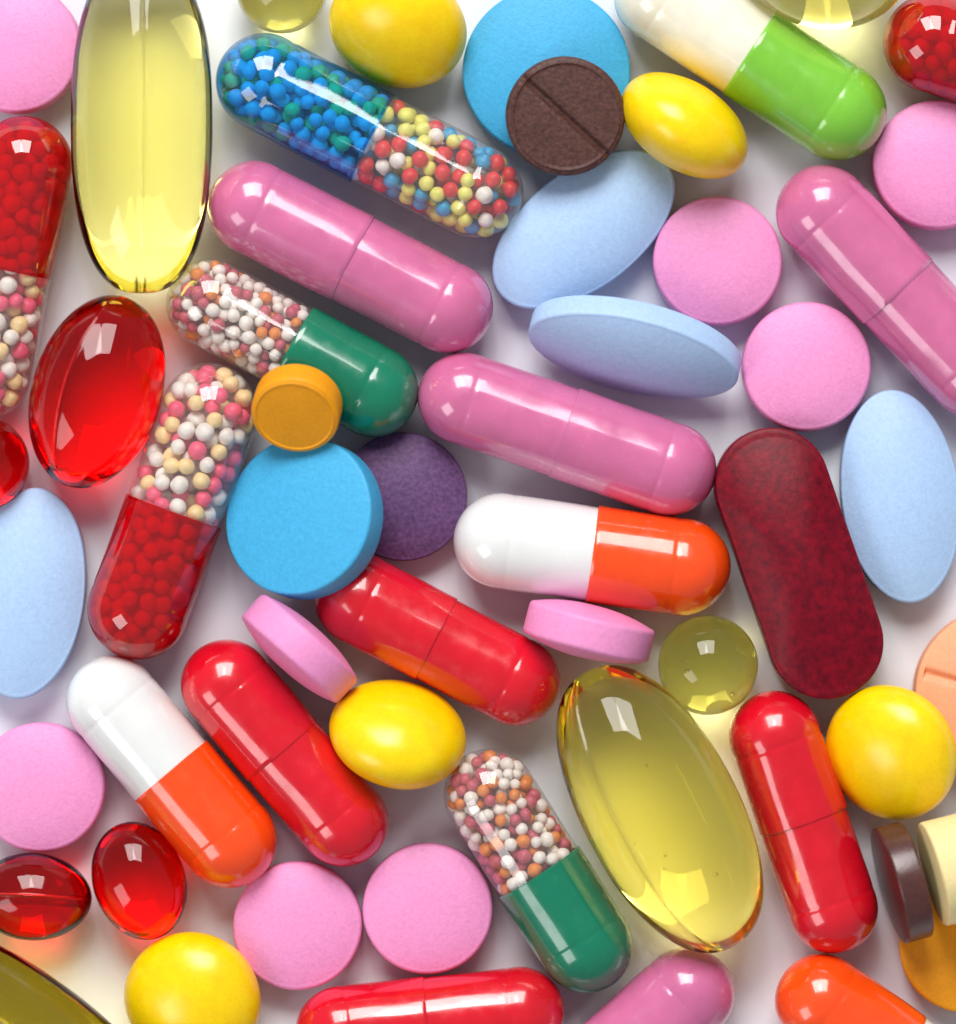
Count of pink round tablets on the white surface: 9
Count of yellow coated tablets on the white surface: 5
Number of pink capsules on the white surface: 4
